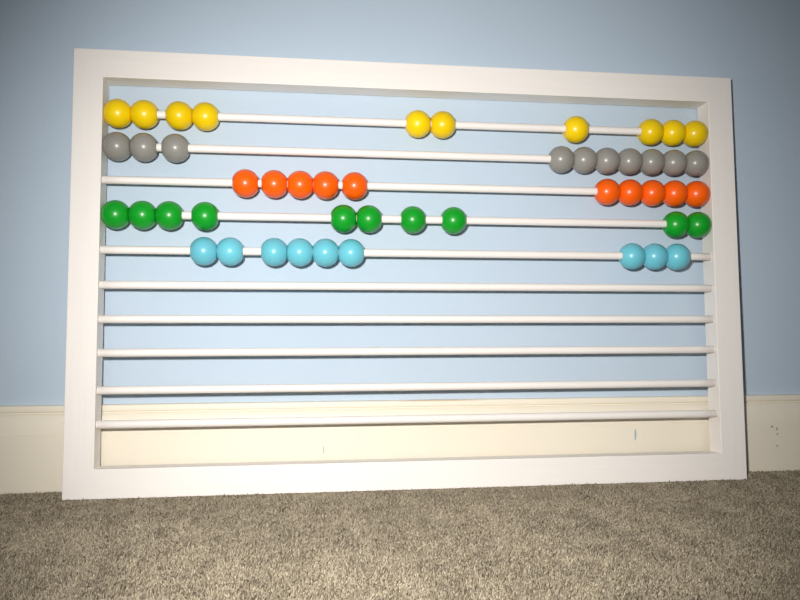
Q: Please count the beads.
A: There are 49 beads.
